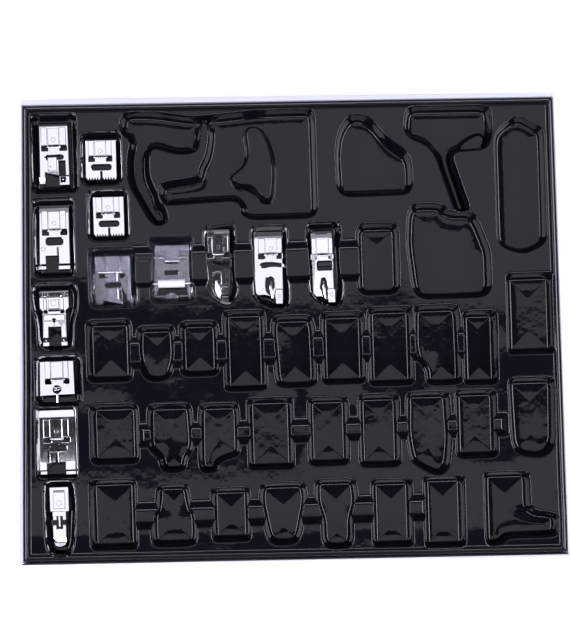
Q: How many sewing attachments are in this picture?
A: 13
